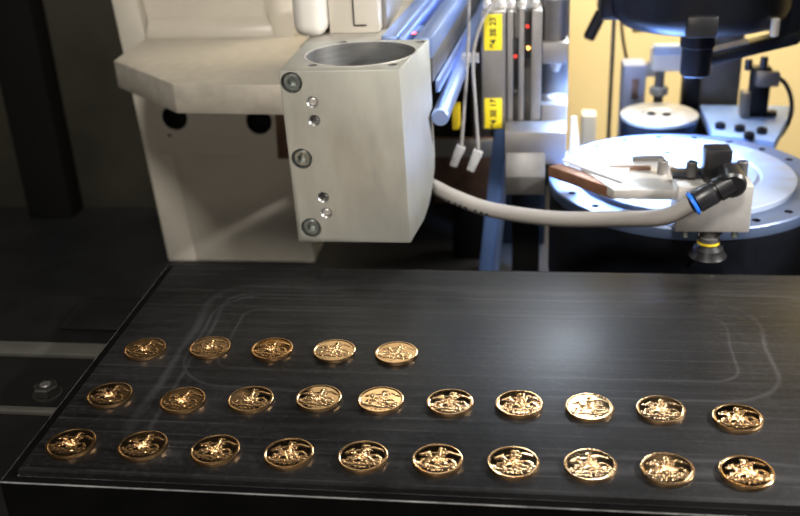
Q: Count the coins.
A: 25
